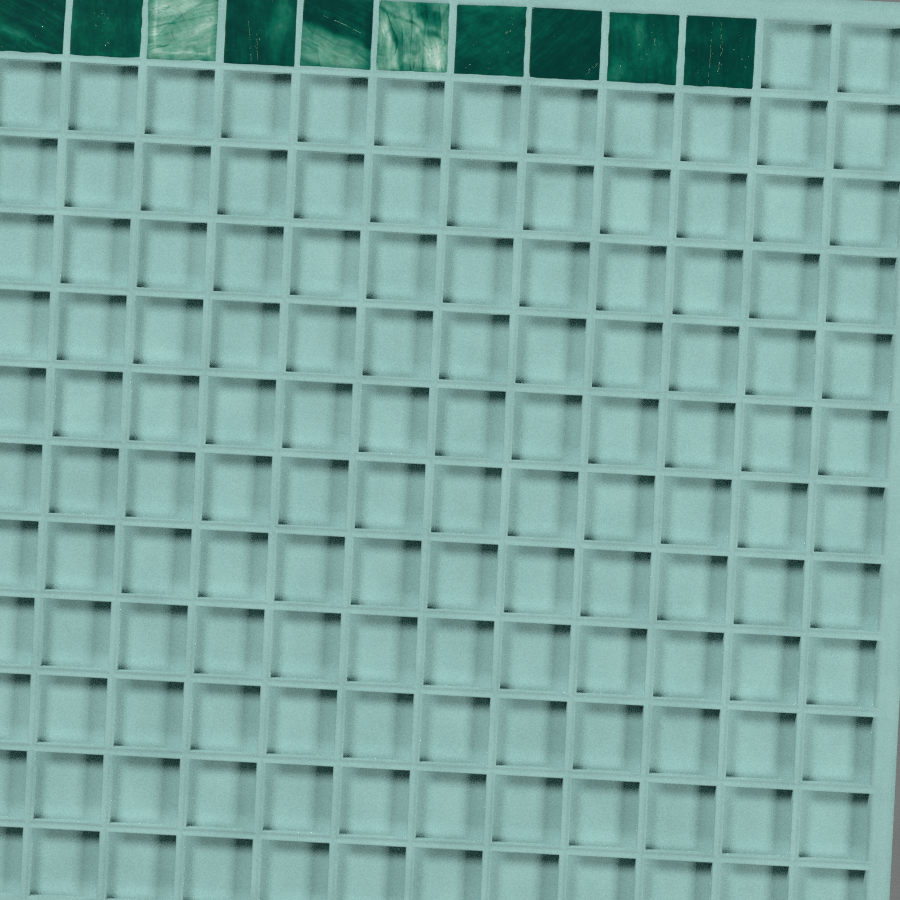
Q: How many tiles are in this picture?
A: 10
